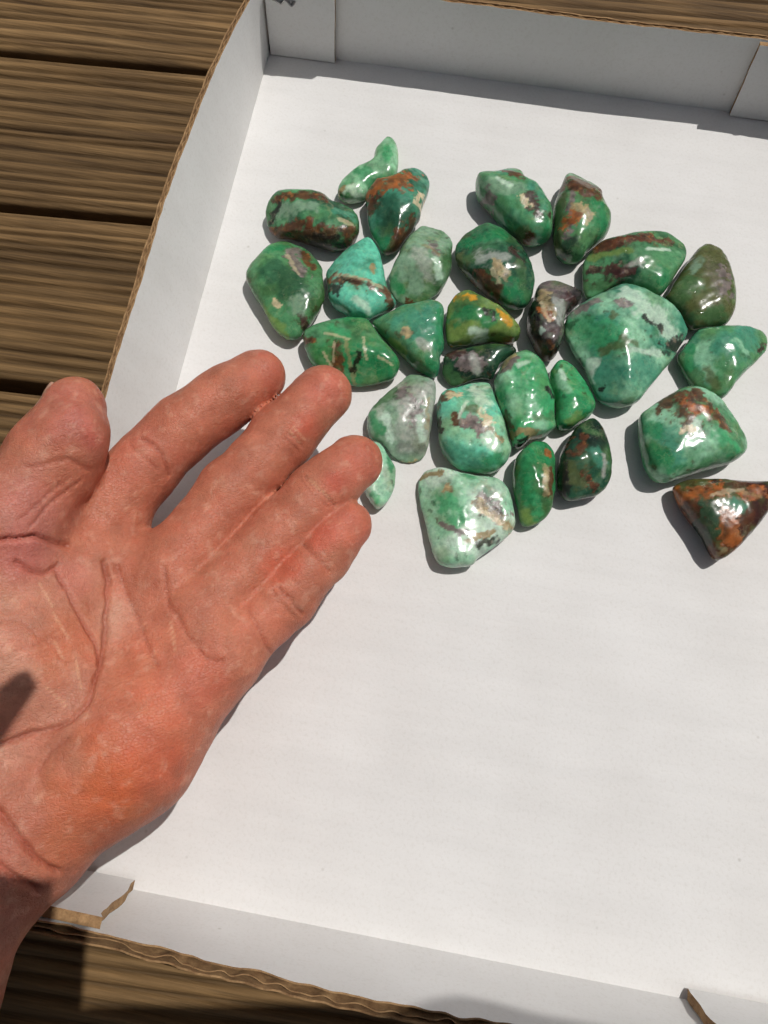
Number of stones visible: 28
